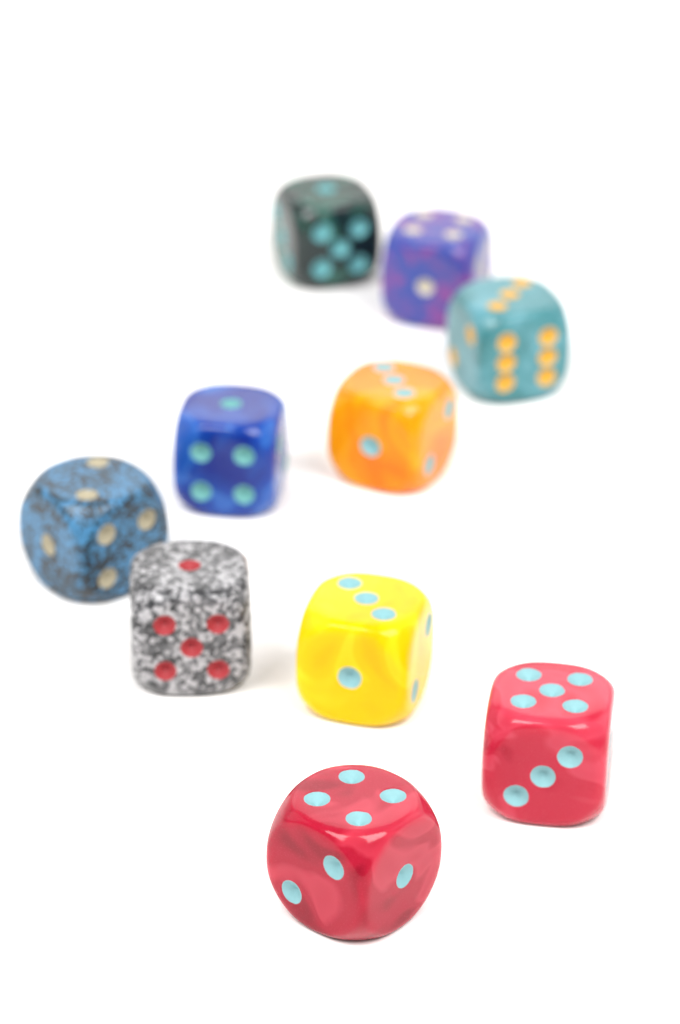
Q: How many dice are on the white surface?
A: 10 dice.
